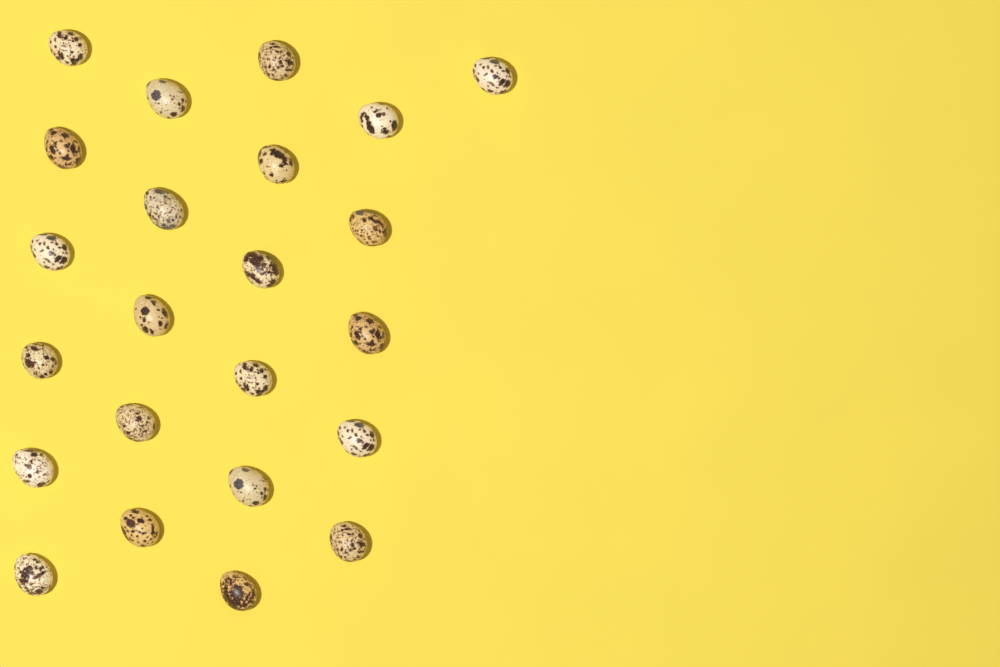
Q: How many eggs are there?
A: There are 23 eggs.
